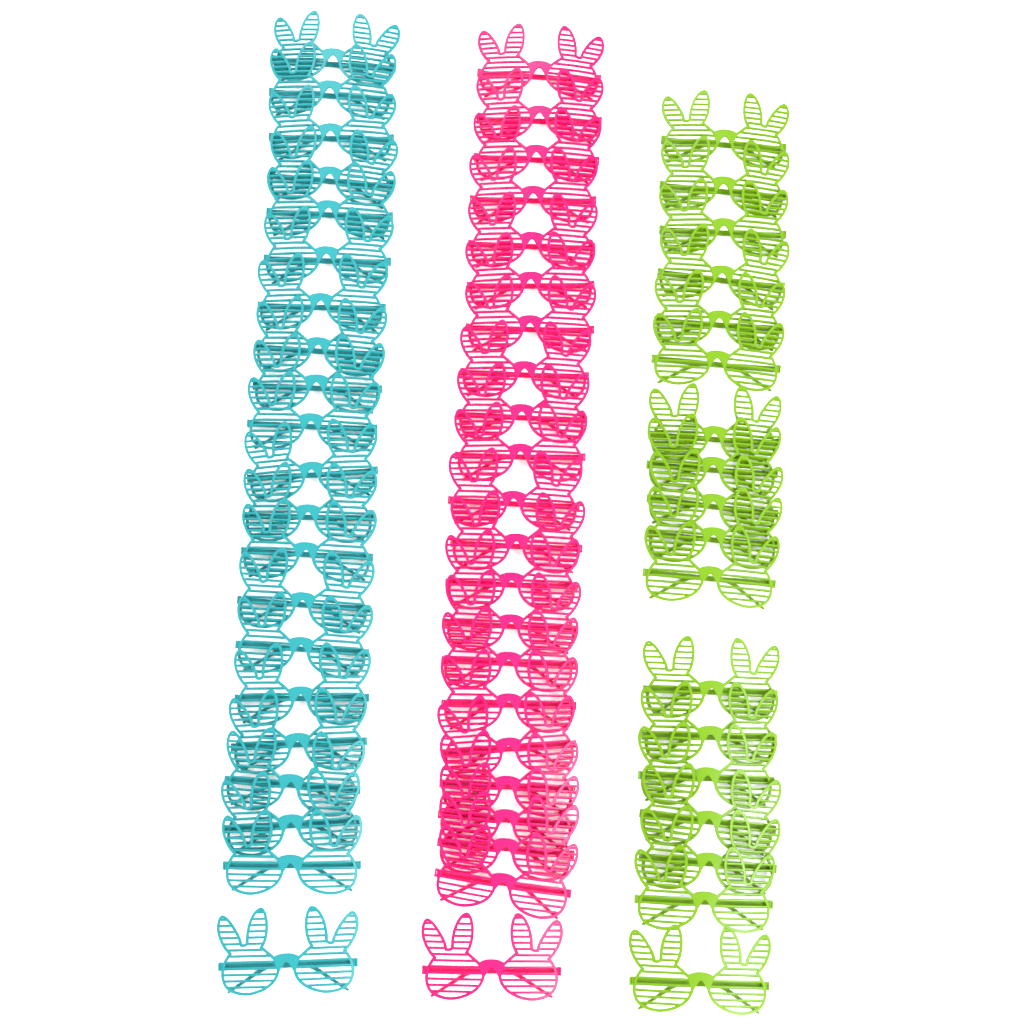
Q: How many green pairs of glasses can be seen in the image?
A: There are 18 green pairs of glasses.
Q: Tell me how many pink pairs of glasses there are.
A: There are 22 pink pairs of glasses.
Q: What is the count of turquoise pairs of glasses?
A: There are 21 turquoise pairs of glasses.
